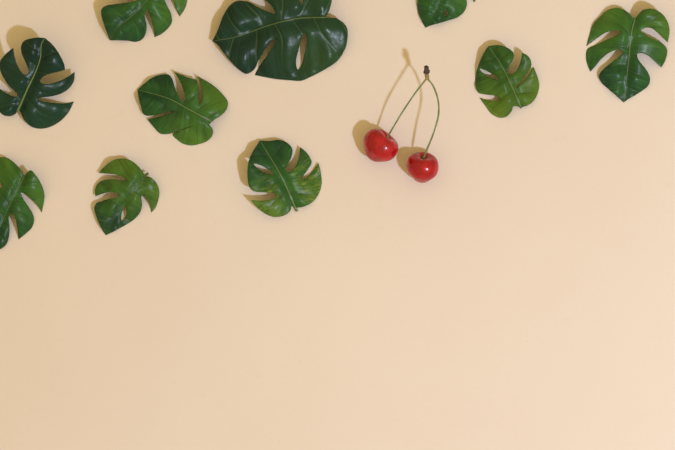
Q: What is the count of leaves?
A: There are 10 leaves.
